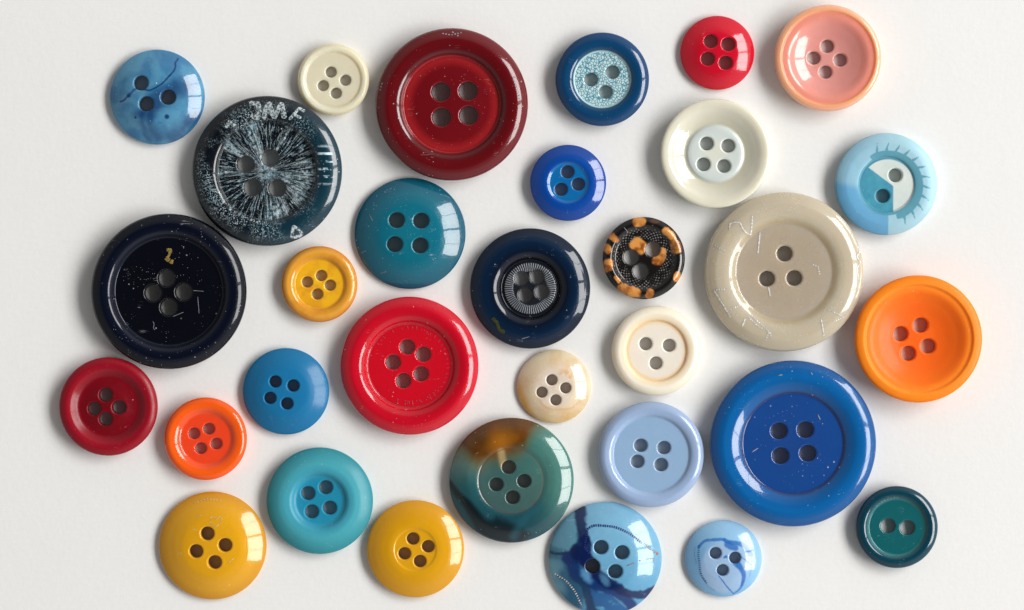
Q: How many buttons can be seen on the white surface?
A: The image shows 32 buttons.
